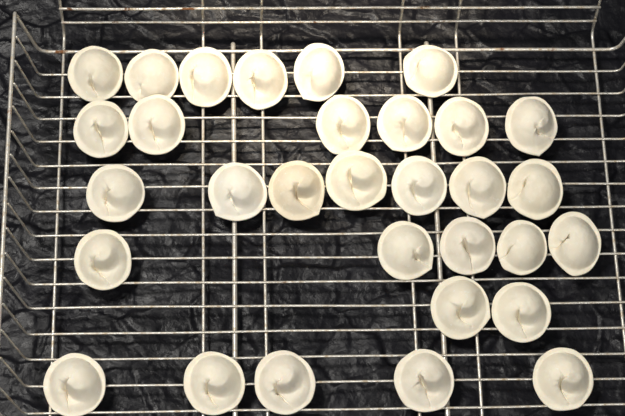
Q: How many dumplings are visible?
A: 31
